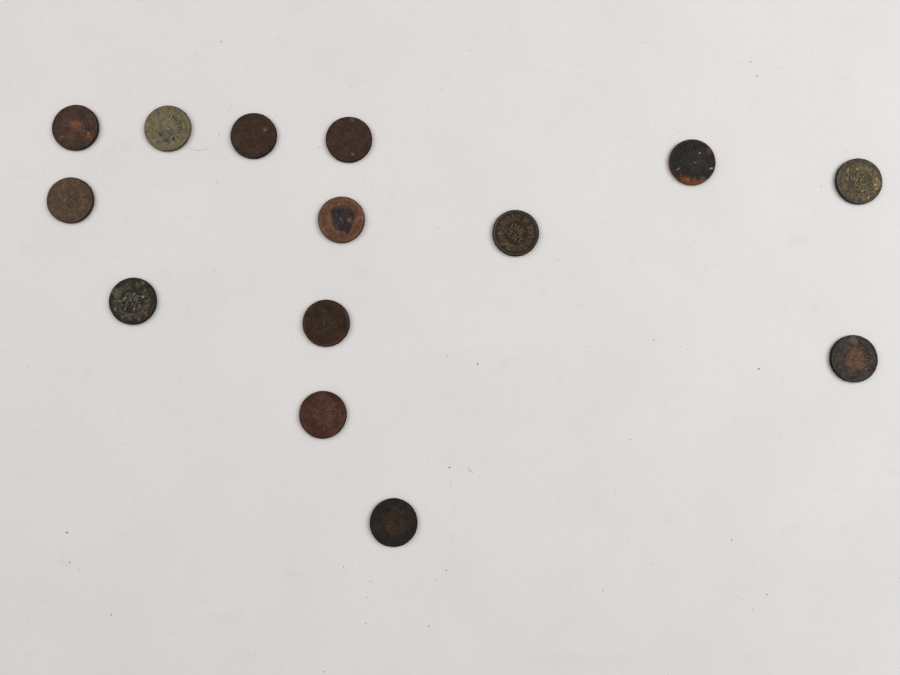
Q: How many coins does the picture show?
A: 14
